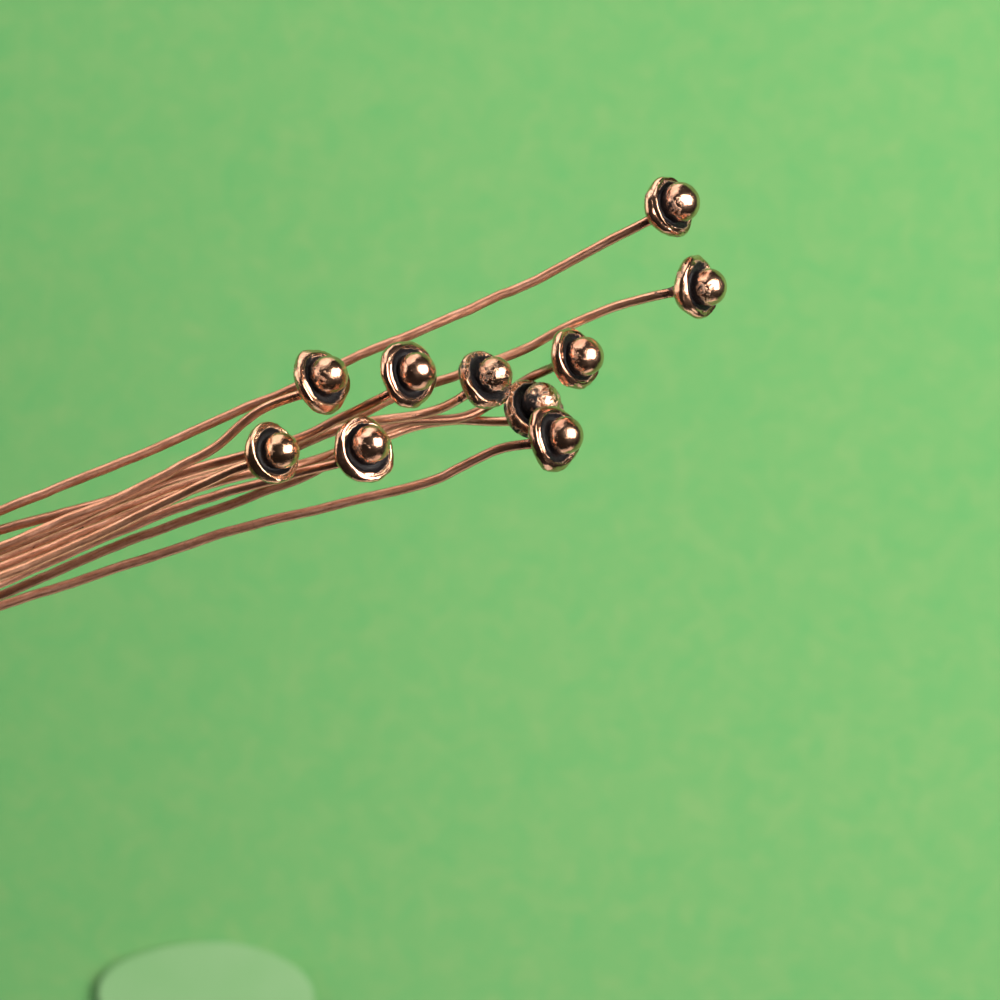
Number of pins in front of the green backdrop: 10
